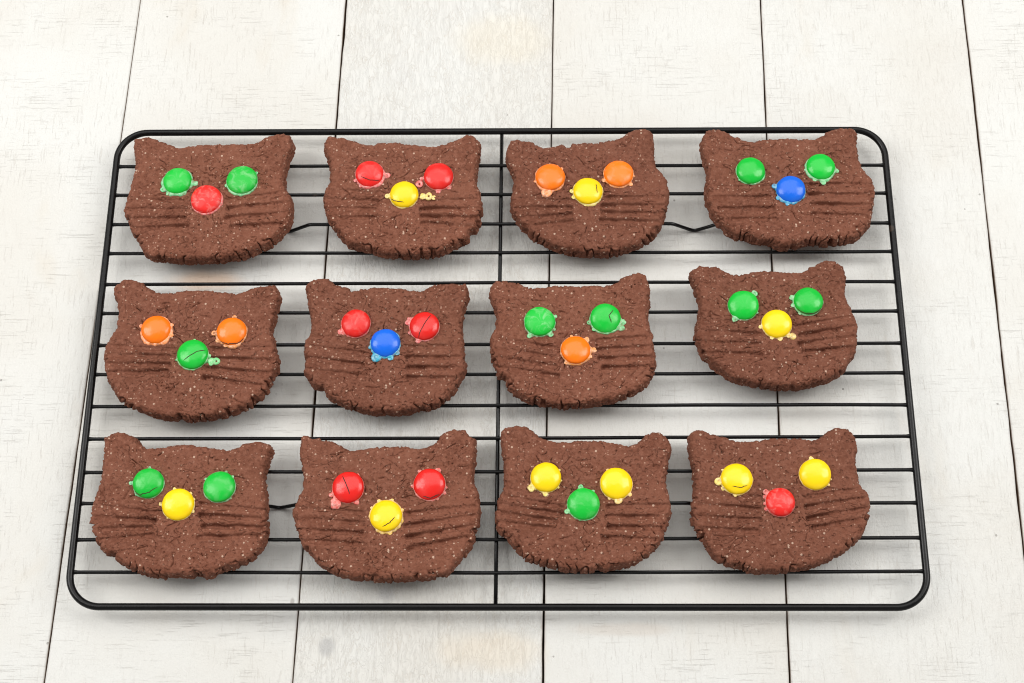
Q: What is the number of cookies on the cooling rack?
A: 12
